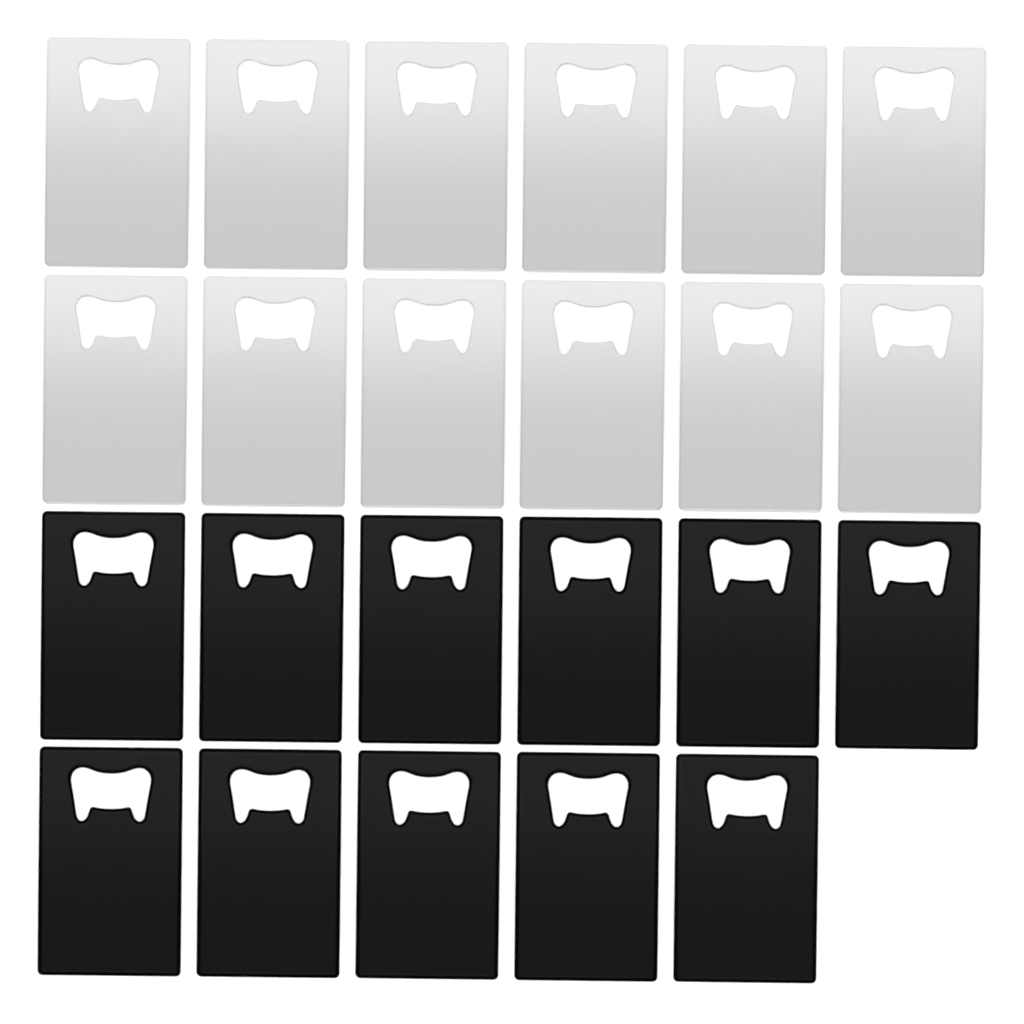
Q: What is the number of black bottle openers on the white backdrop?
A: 11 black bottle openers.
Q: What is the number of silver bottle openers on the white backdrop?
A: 12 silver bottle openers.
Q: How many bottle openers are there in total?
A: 23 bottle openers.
